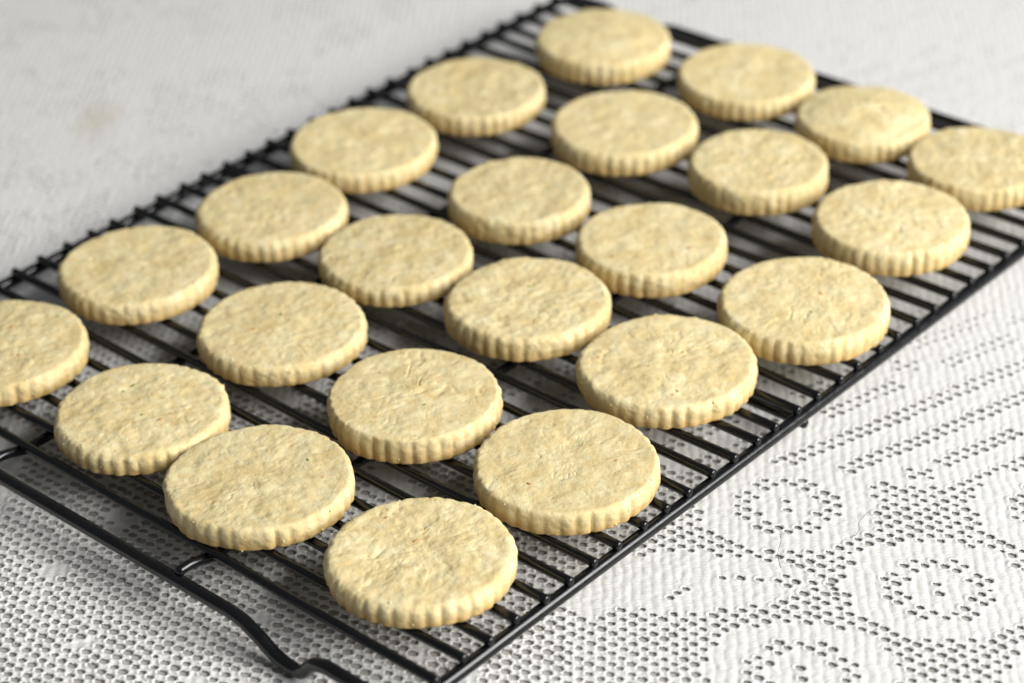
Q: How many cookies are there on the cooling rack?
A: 24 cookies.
